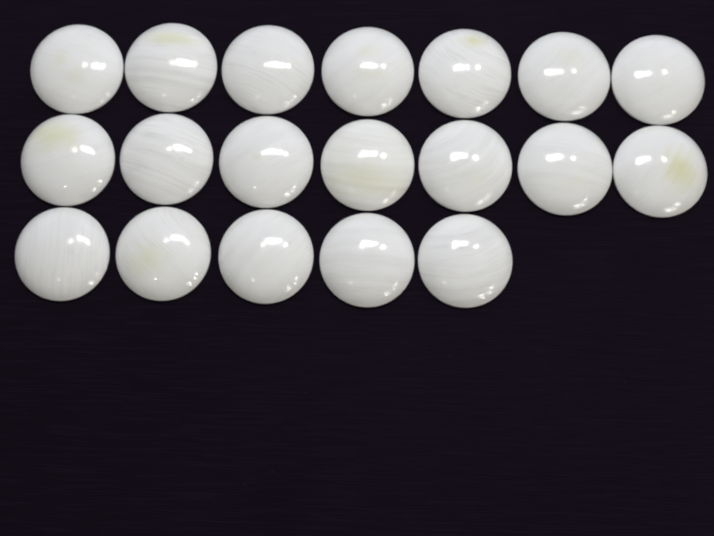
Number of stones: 19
